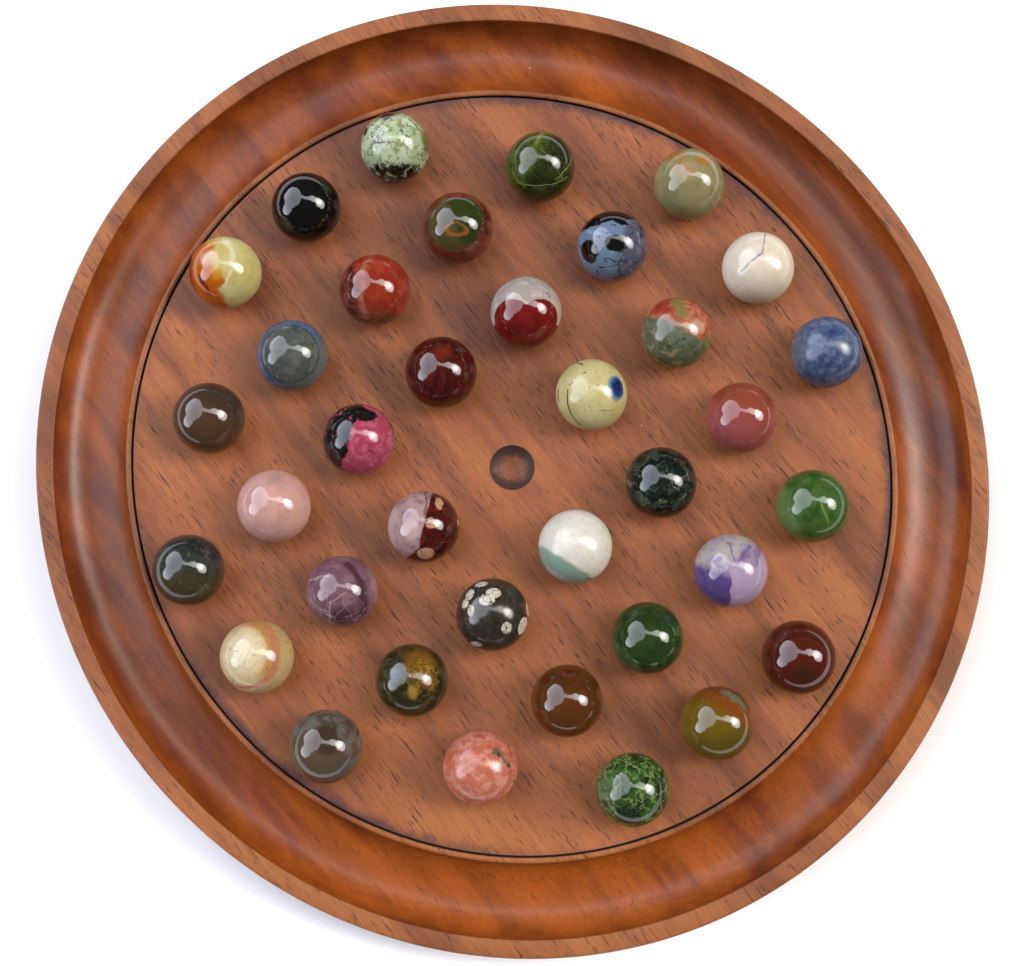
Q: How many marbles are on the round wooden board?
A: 36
